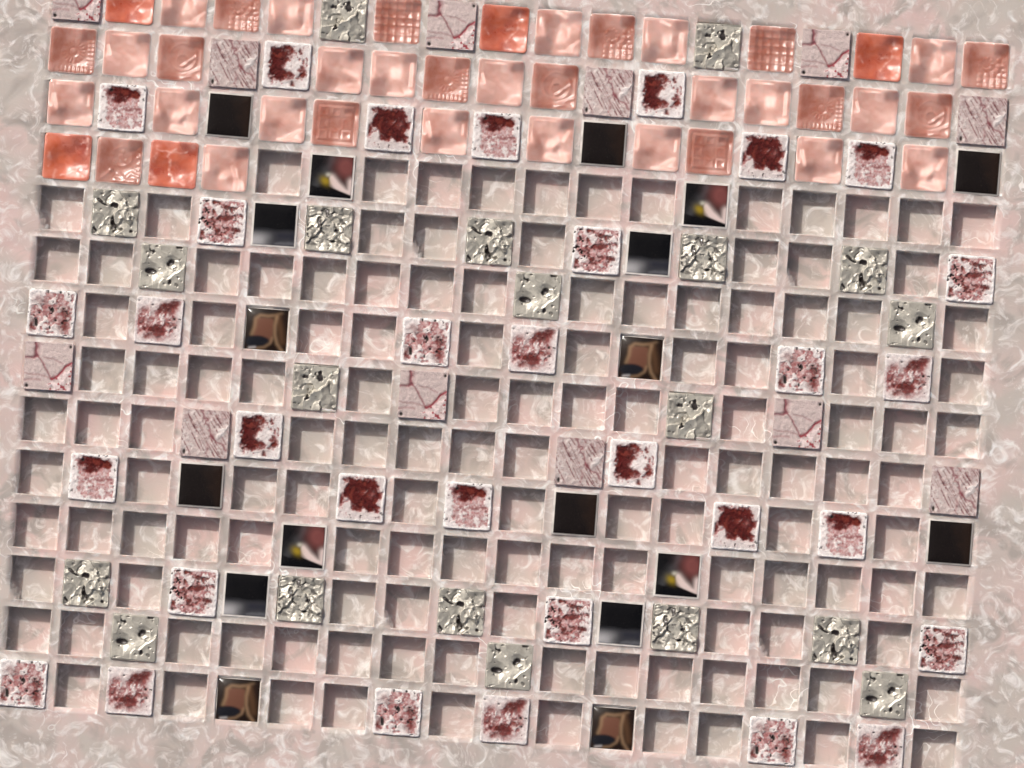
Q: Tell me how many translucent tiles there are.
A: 40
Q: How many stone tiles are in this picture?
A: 44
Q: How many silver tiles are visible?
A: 20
